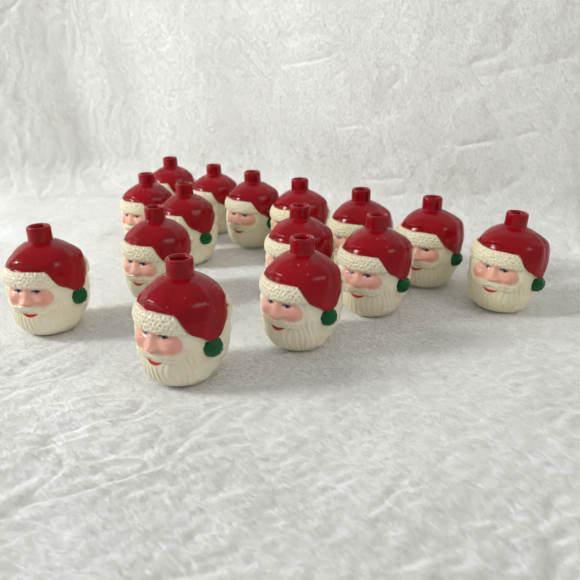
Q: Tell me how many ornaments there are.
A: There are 15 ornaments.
